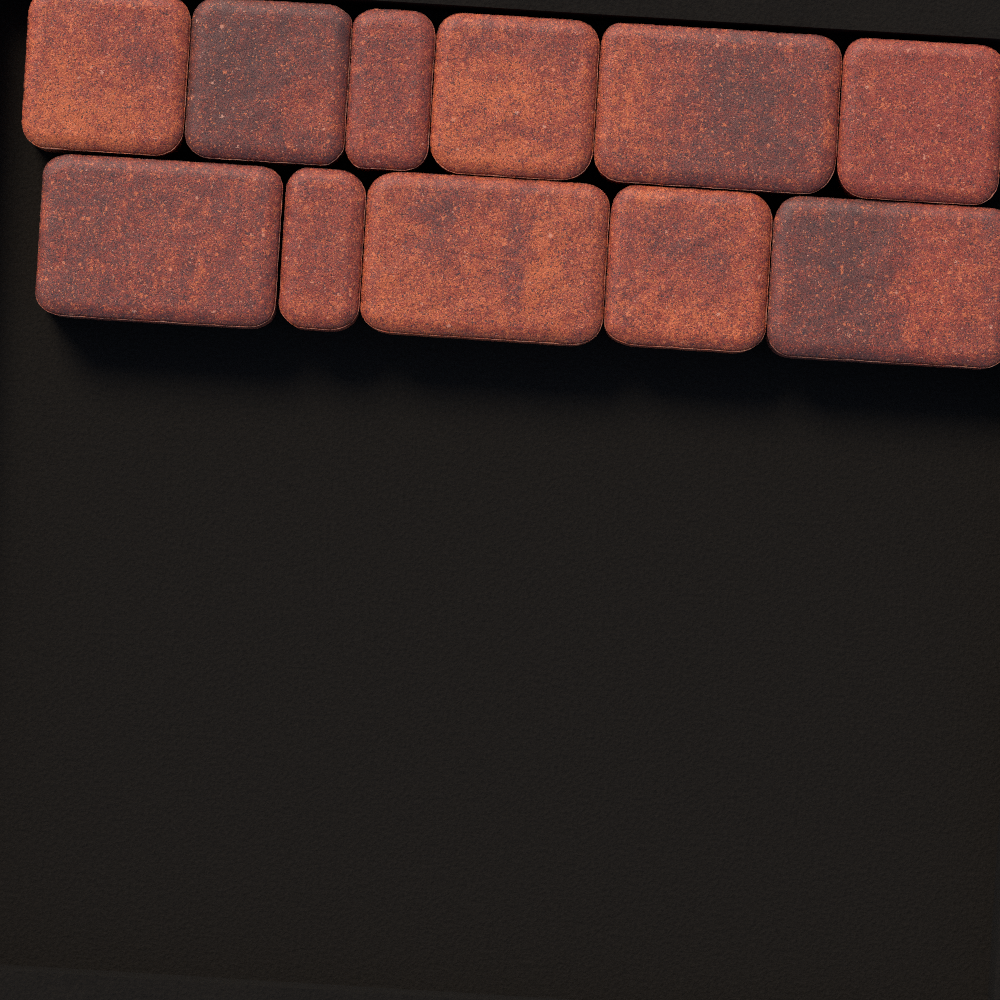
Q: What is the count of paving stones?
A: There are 11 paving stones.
